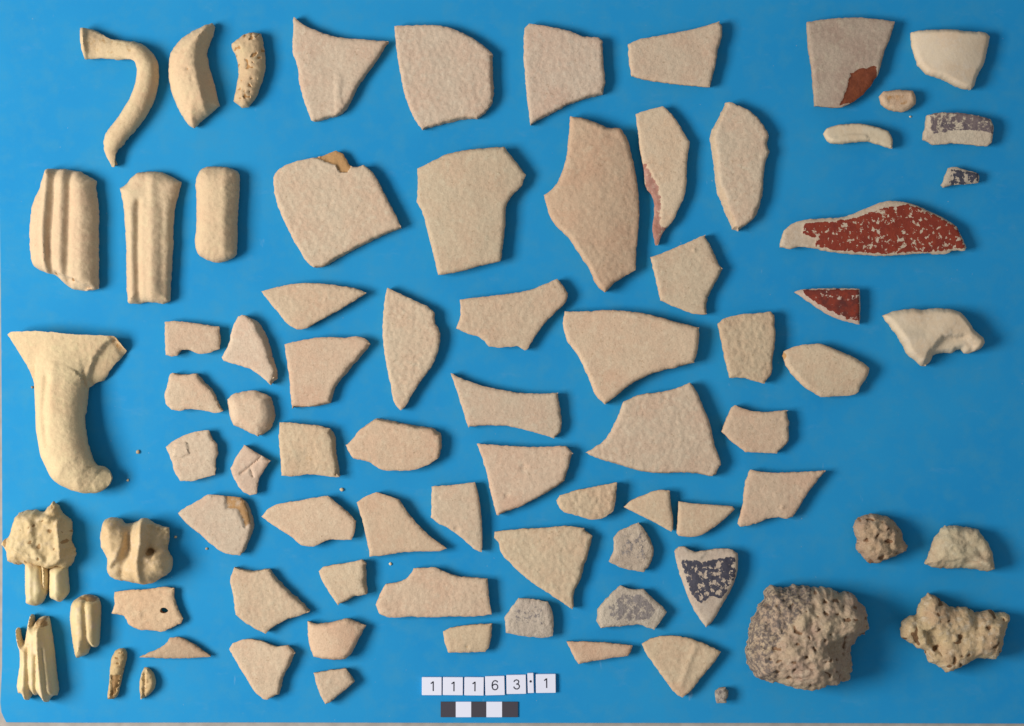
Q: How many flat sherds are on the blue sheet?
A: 62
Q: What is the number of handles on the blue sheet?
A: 7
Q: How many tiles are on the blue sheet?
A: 7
